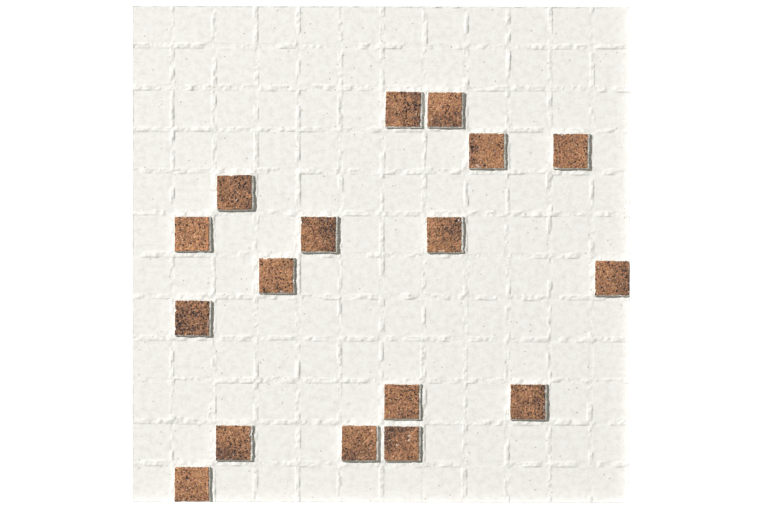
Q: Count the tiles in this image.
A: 17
